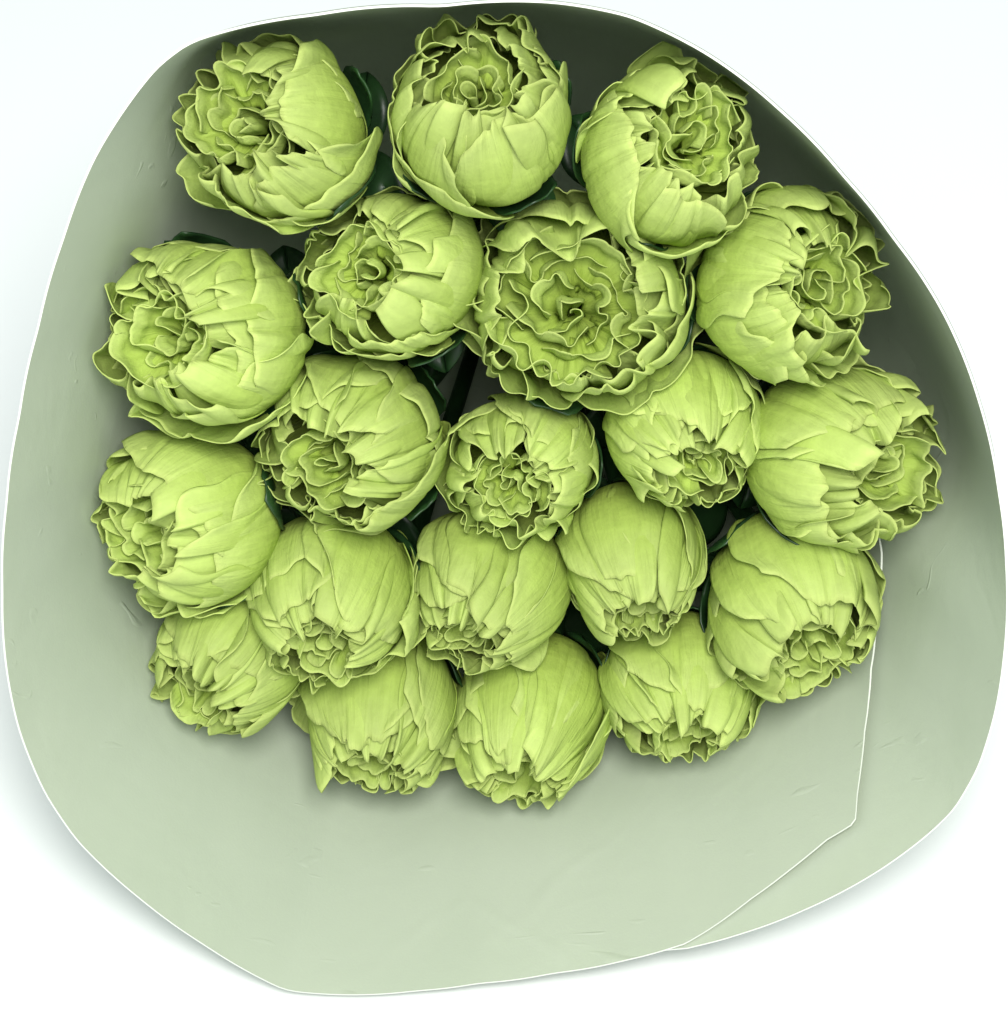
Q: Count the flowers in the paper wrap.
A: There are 20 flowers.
